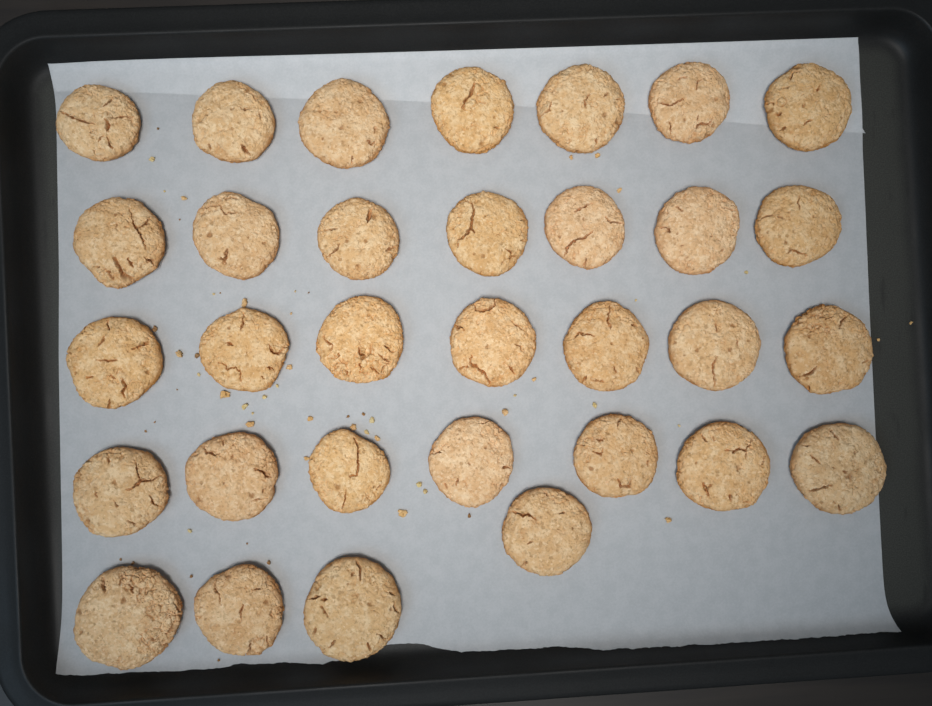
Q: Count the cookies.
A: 32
